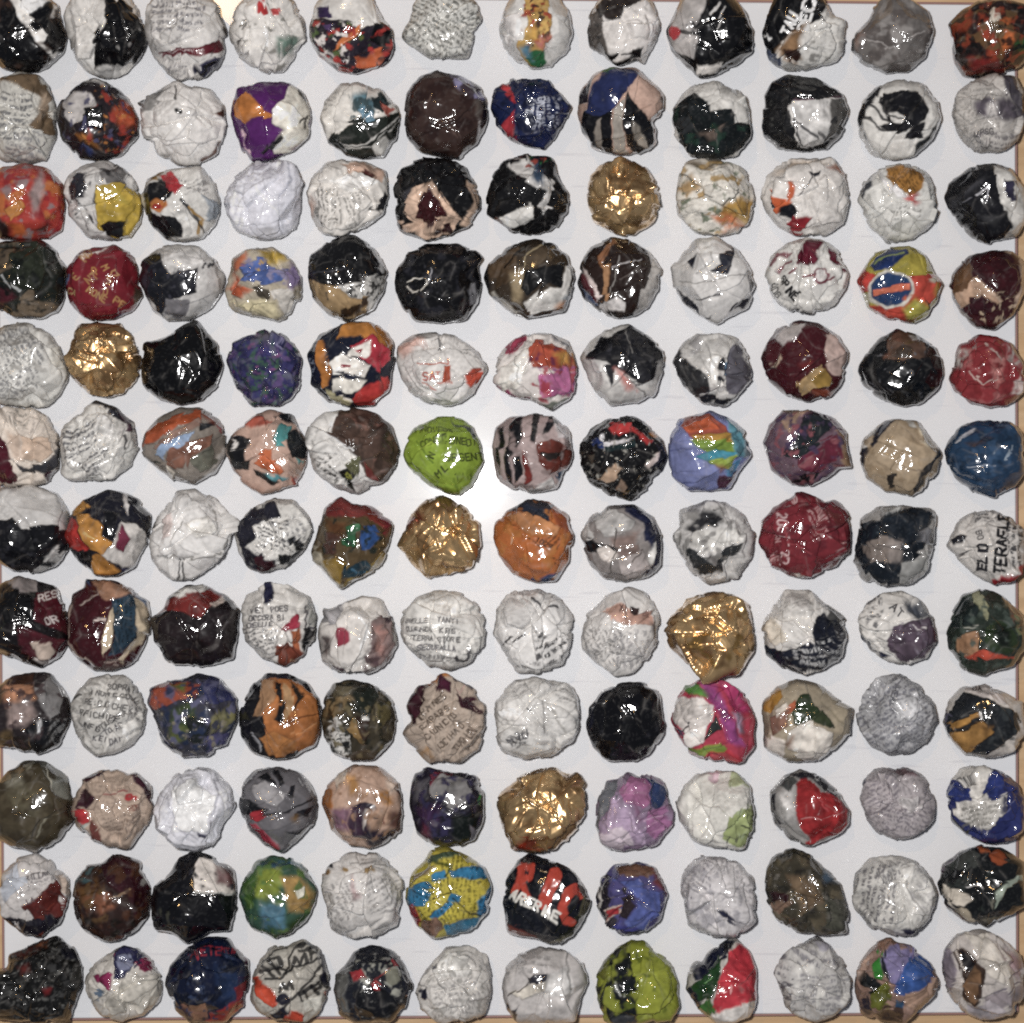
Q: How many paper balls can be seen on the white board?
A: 144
